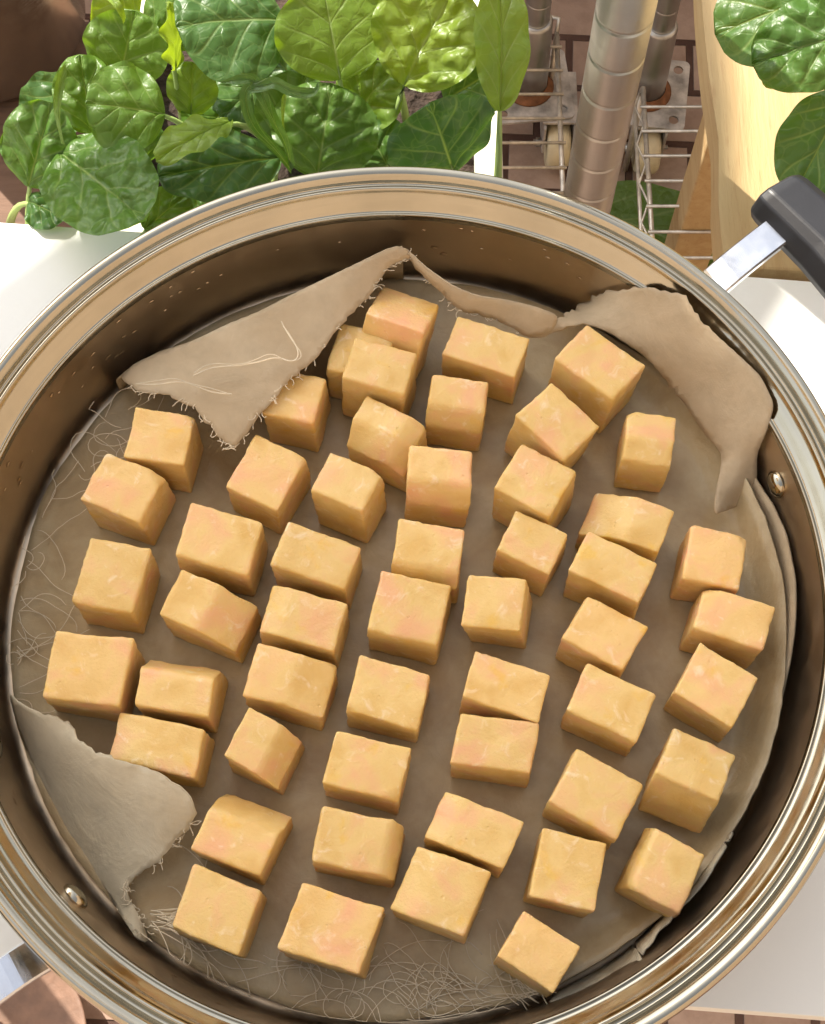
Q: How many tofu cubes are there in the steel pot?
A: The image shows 52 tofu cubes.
